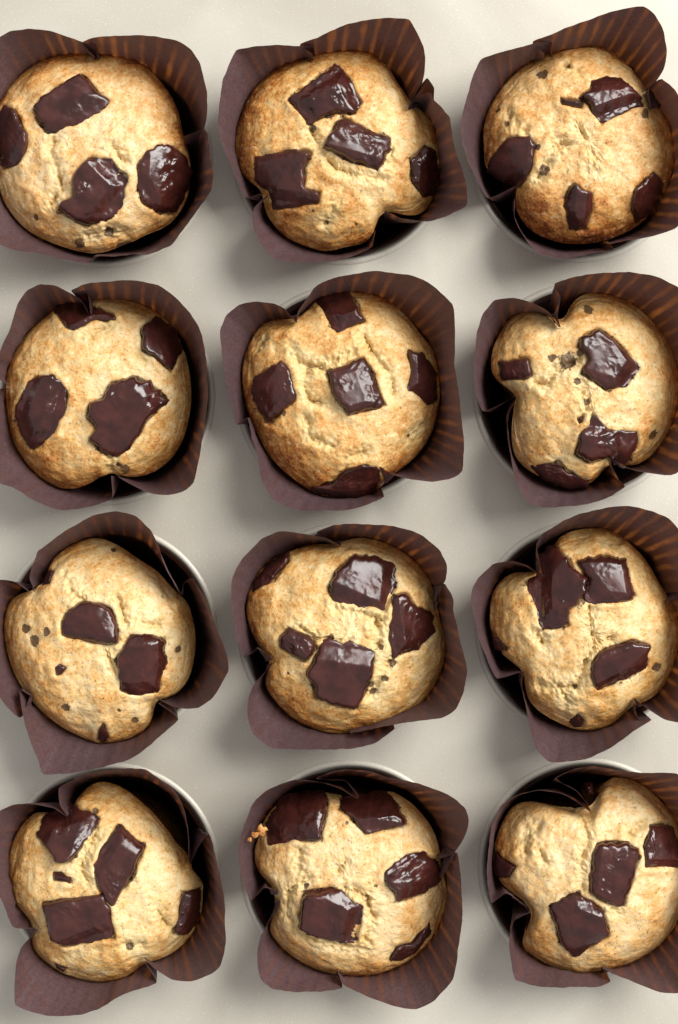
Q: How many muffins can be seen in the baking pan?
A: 12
